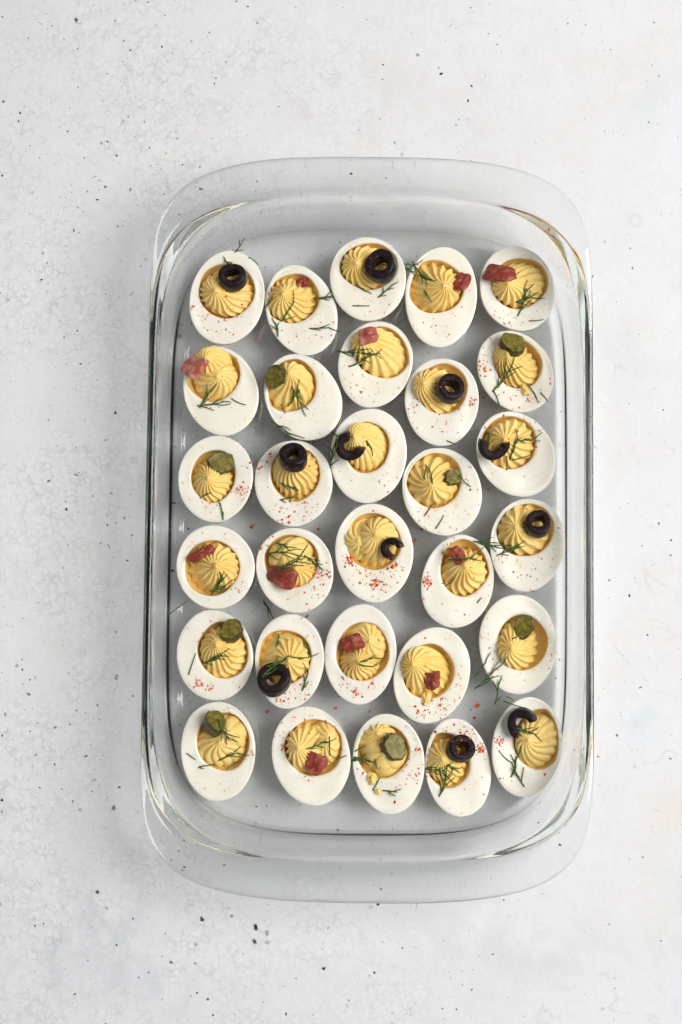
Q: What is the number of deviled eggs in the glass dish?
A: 30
